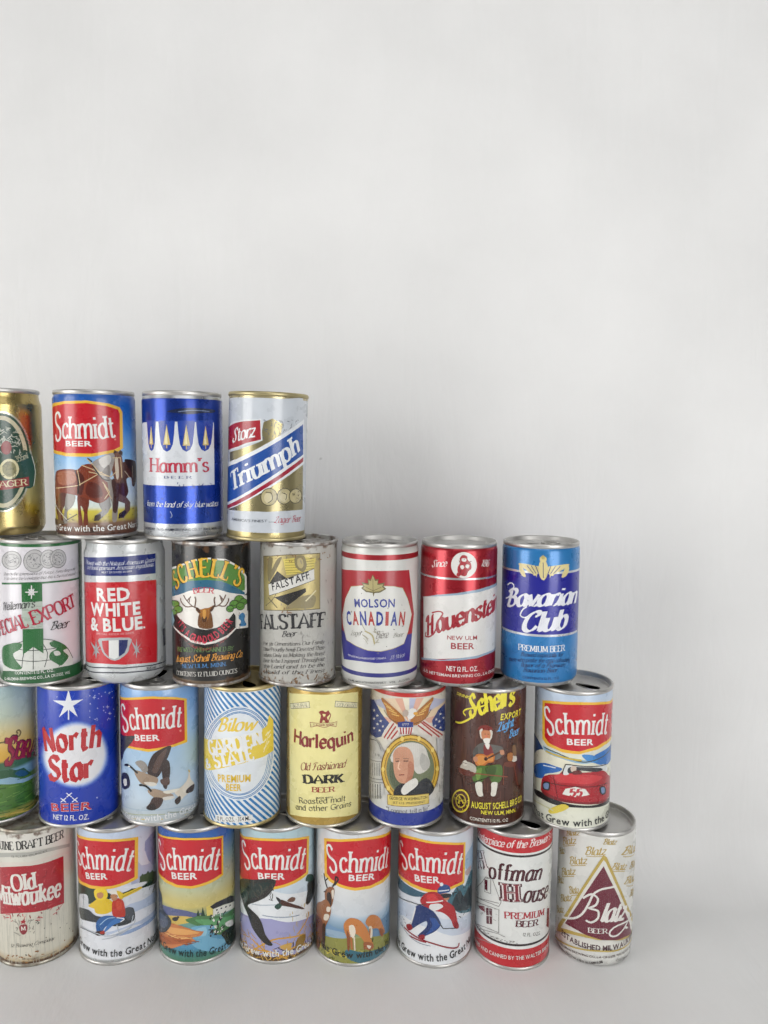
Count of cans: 27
